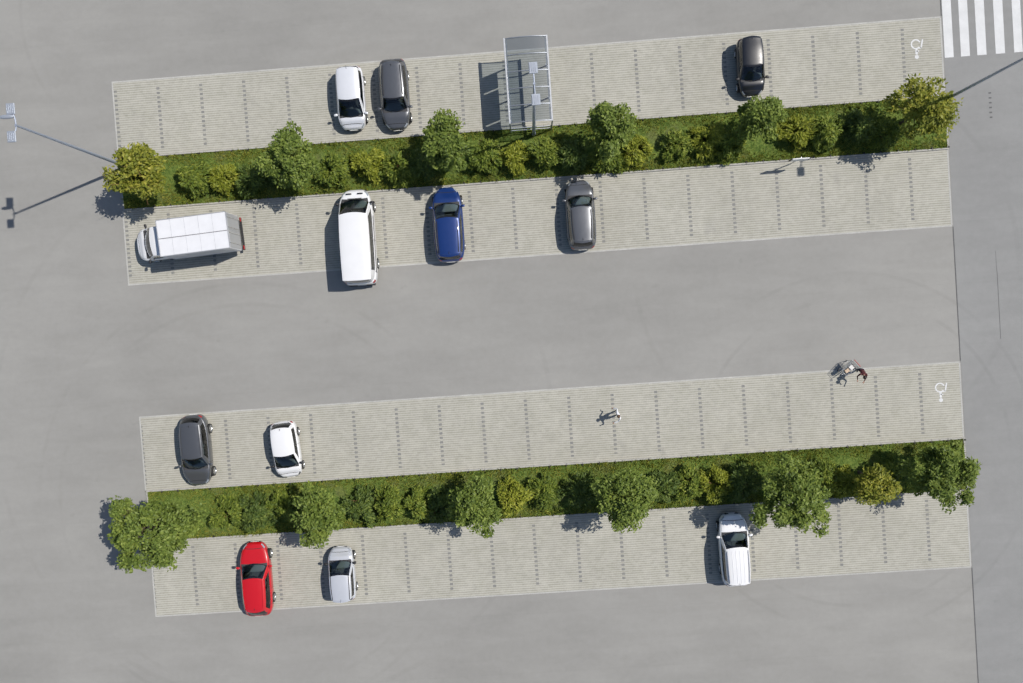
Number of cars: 10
